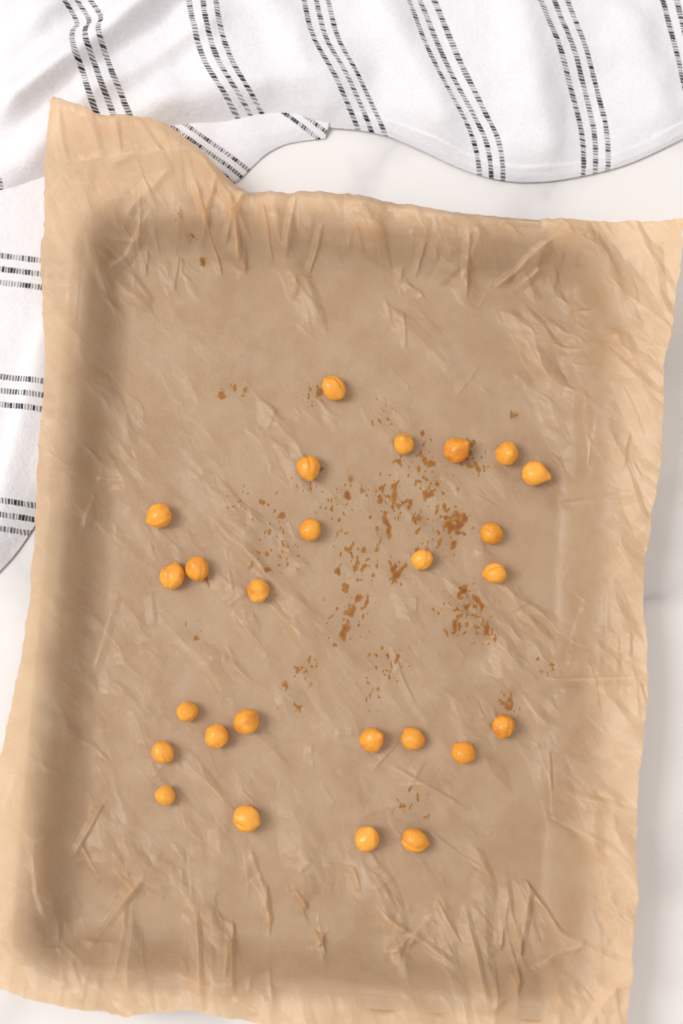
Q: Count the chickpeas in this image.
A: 26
